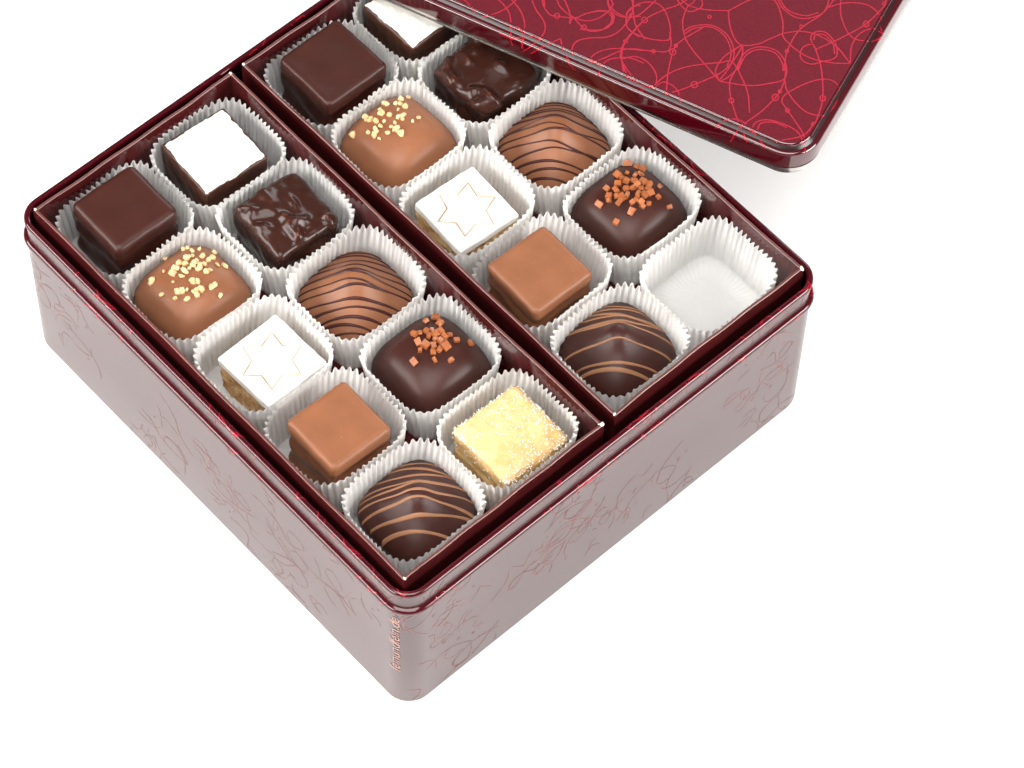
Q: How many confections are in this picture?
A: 19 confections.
